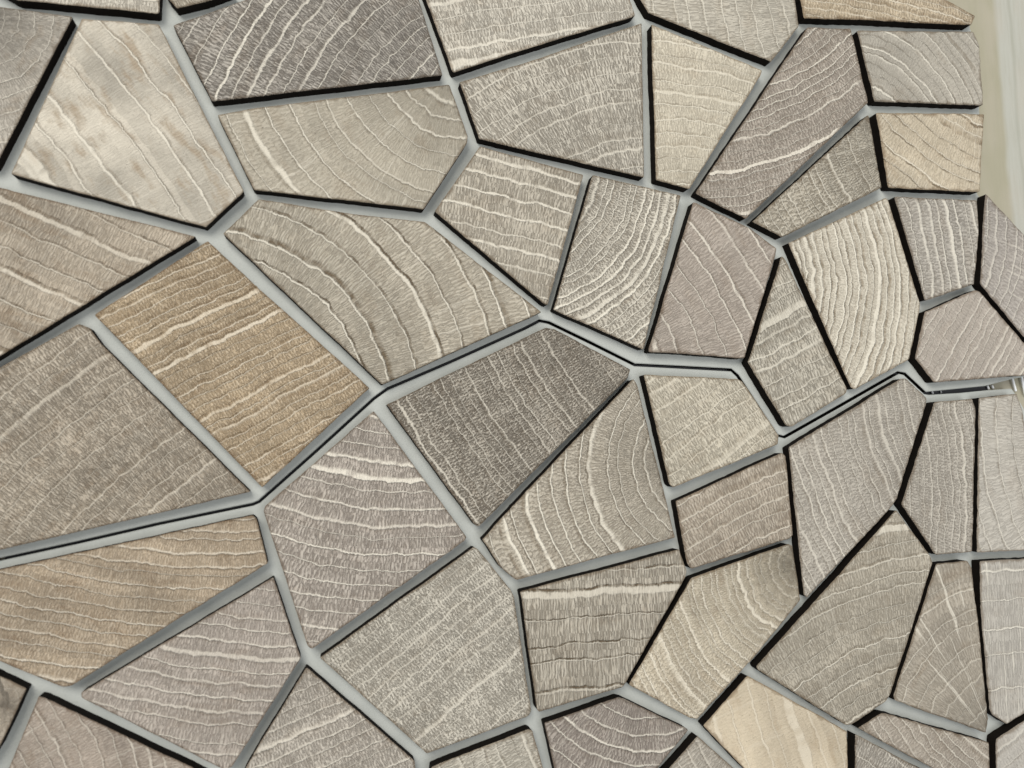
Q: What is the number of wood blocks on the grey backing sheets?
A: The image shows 53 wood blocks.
